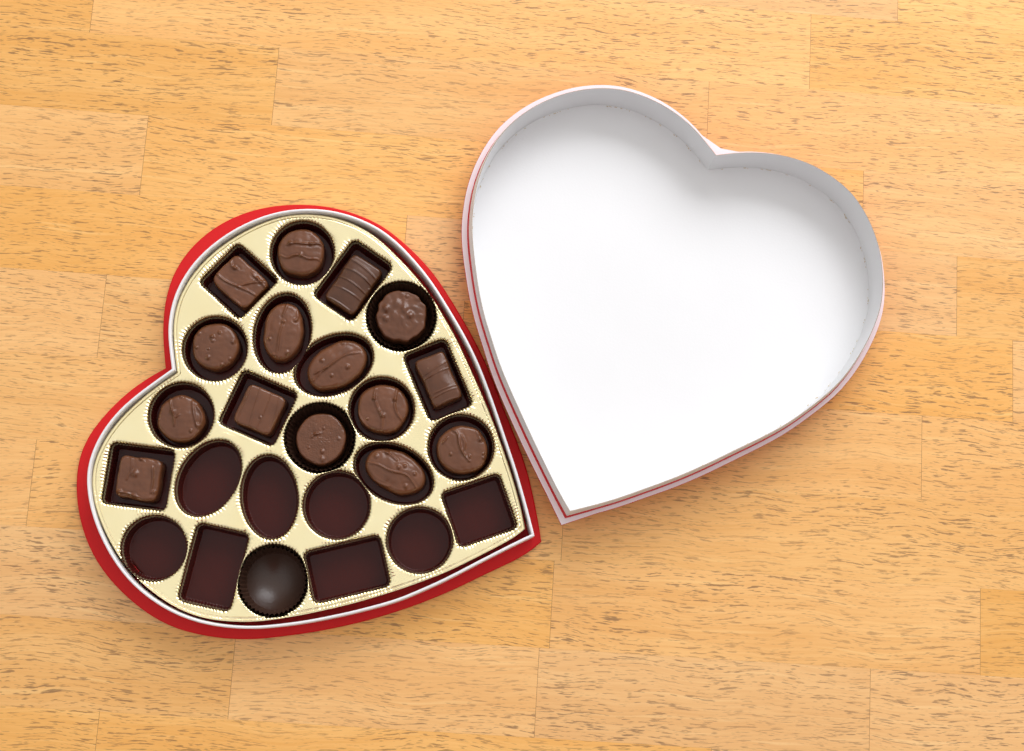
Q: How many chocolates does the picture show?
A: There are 15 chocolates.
